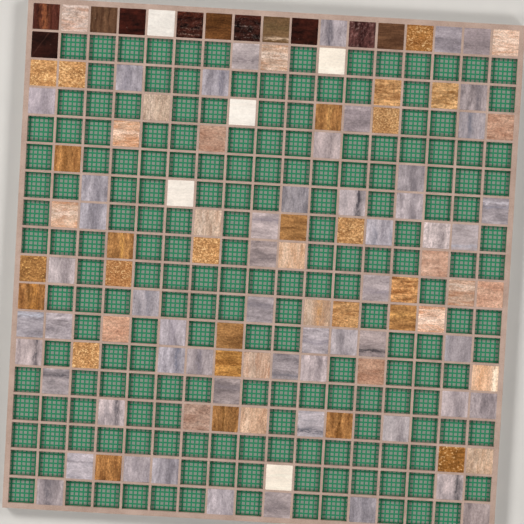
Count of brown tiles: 11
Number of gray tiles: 55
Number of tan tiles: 47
